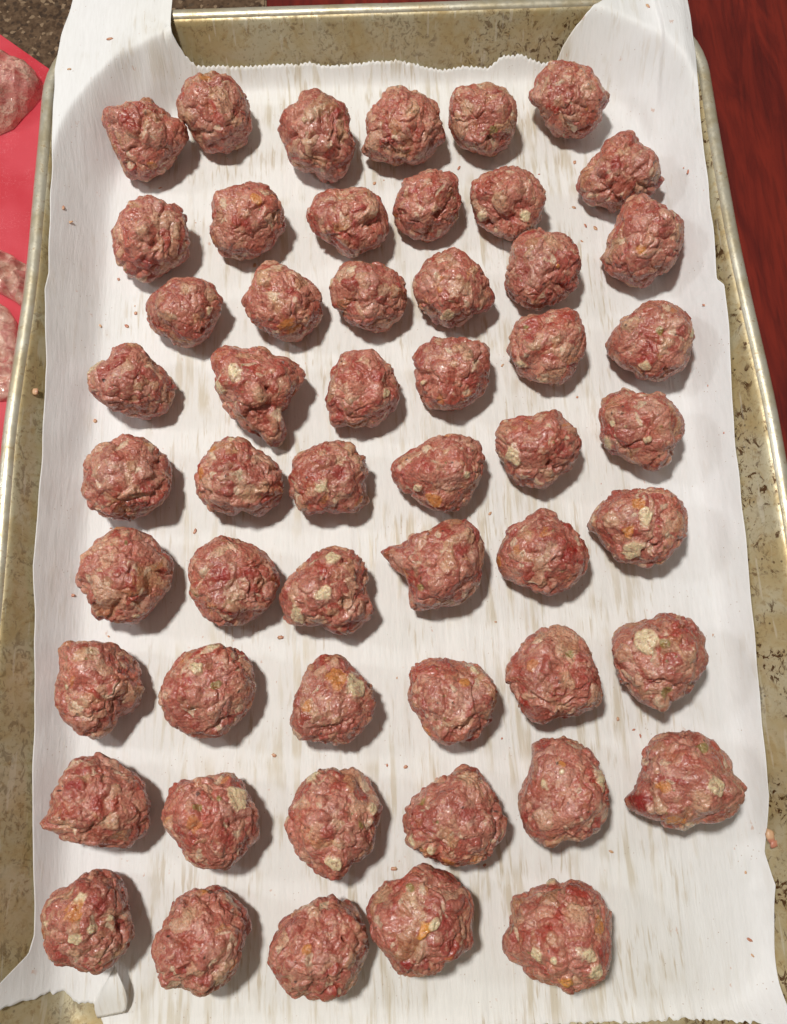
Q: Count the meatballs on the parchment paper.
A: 53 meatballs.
